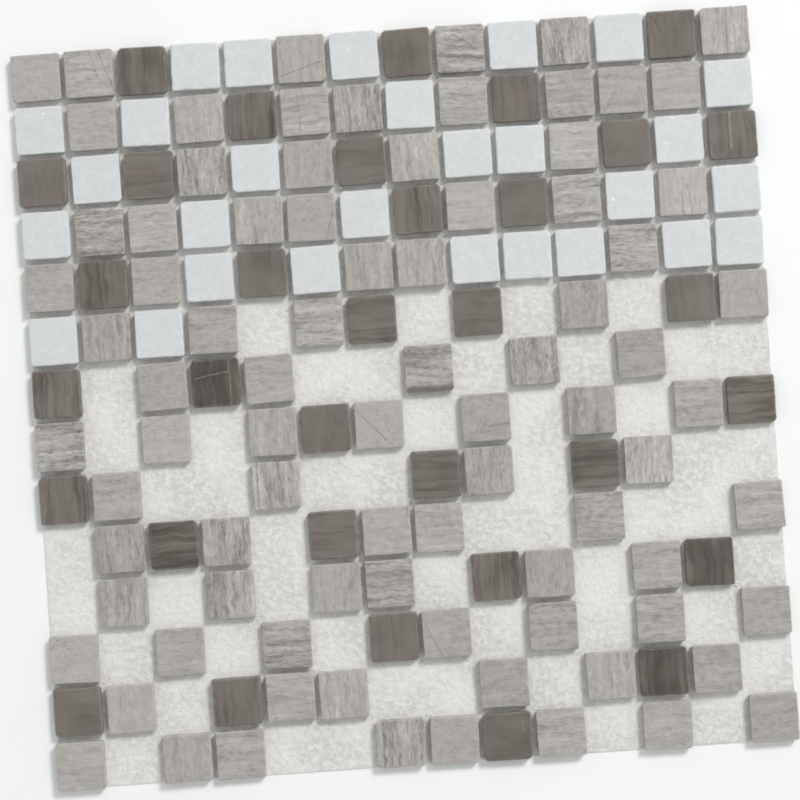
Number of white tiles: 28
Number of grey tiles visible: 84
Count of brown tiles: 33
